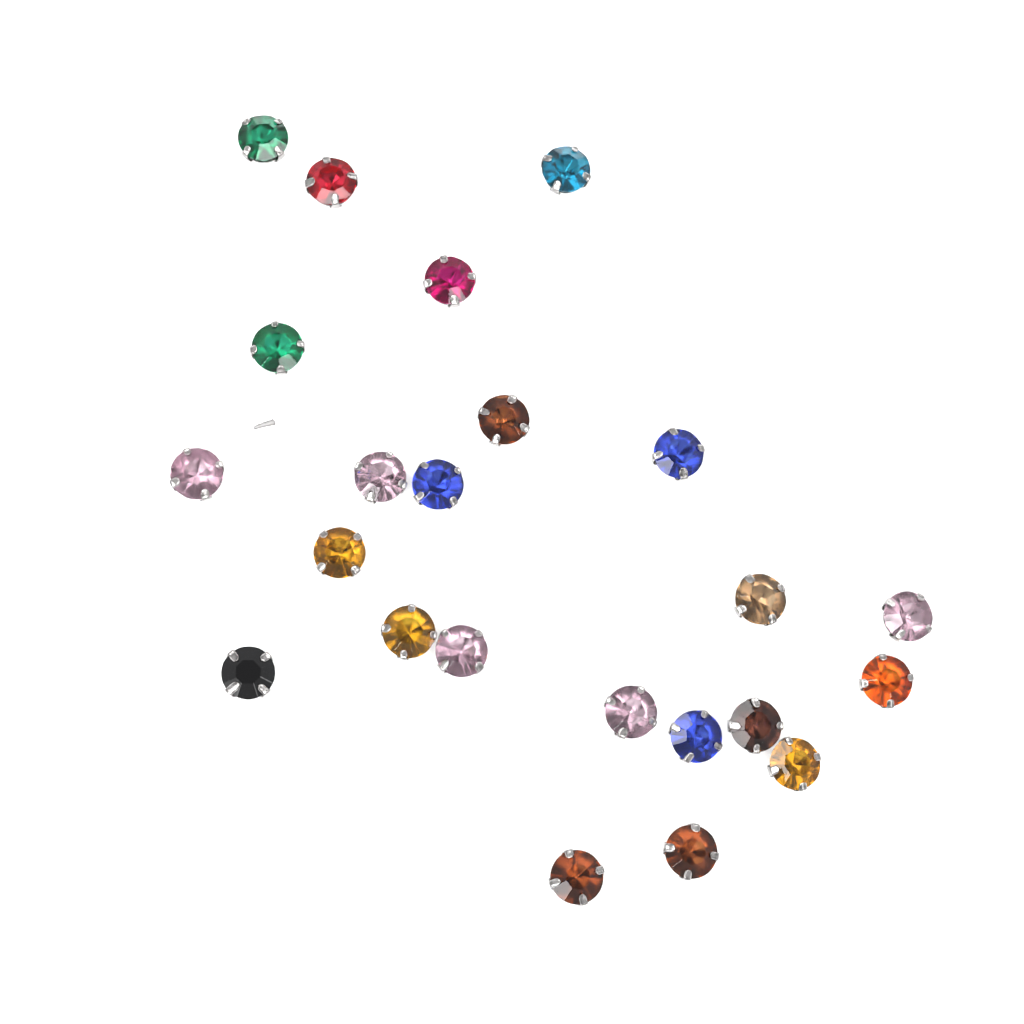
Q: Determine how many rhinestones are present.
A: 23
